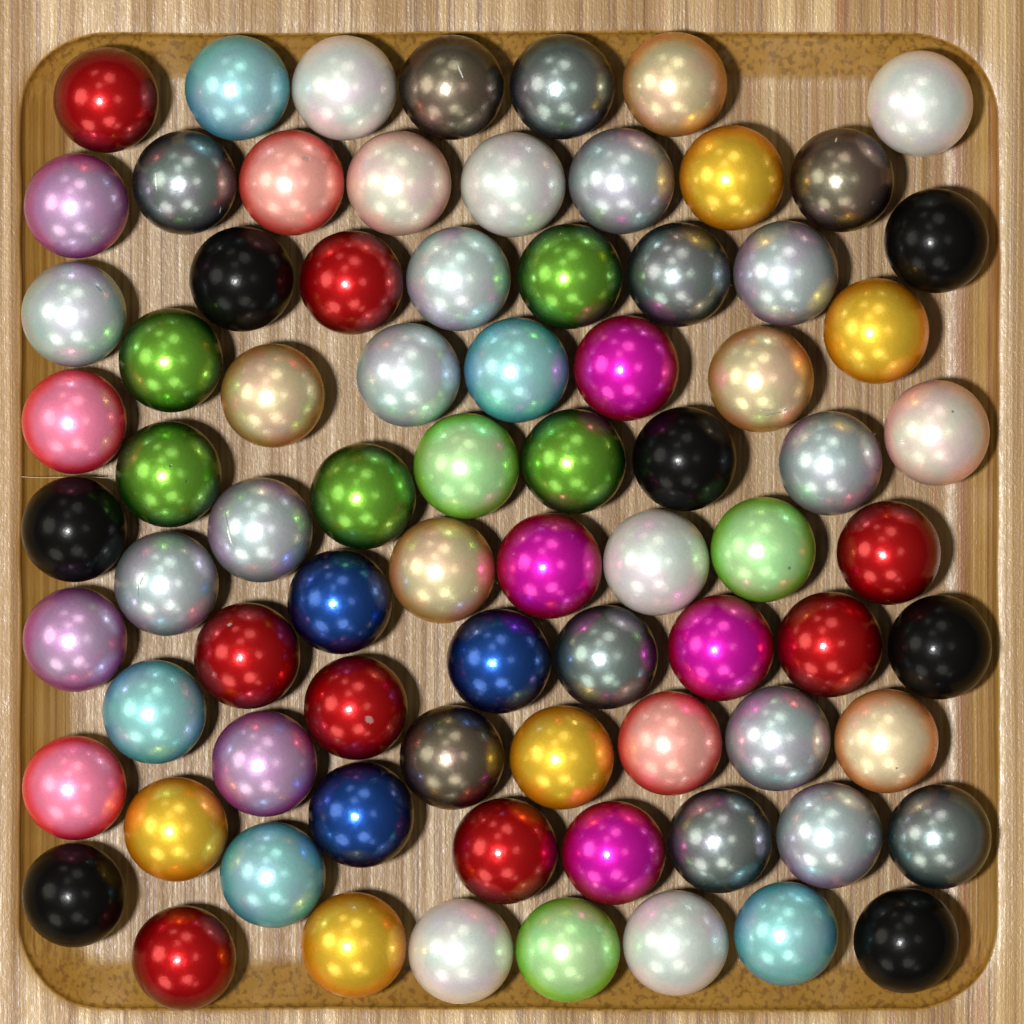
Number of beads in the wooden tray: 79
